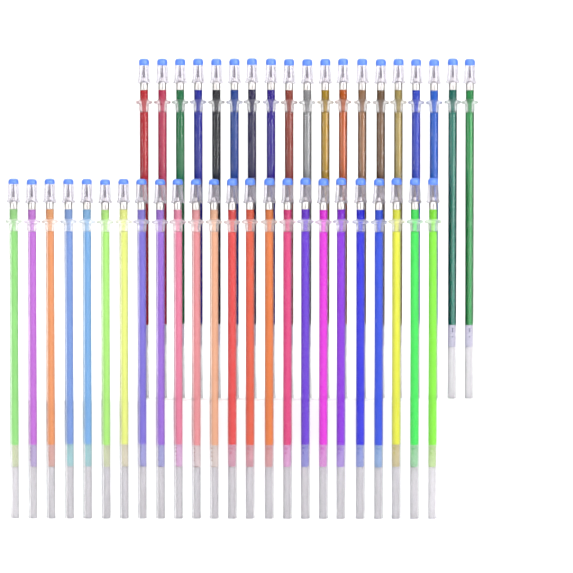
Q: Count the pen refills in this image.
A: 43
